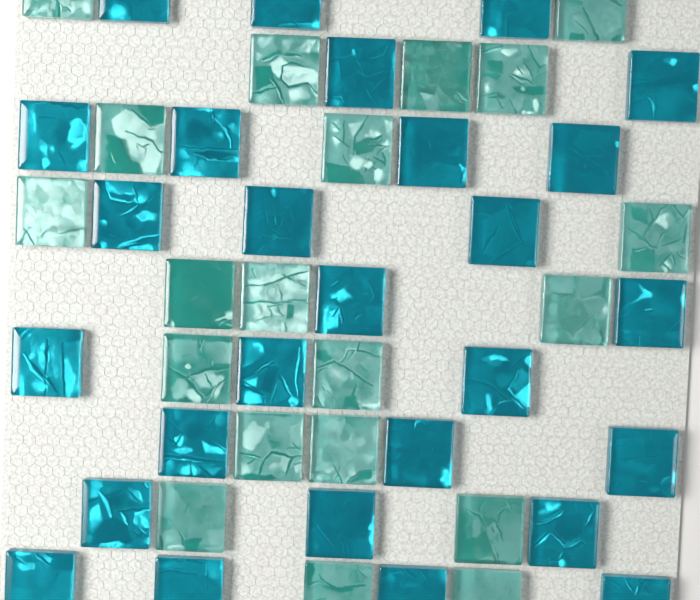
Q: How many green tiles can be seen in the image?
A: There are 20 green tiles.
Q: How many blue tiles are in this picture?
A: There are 27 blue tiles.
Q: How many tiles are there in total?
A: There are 47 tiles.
